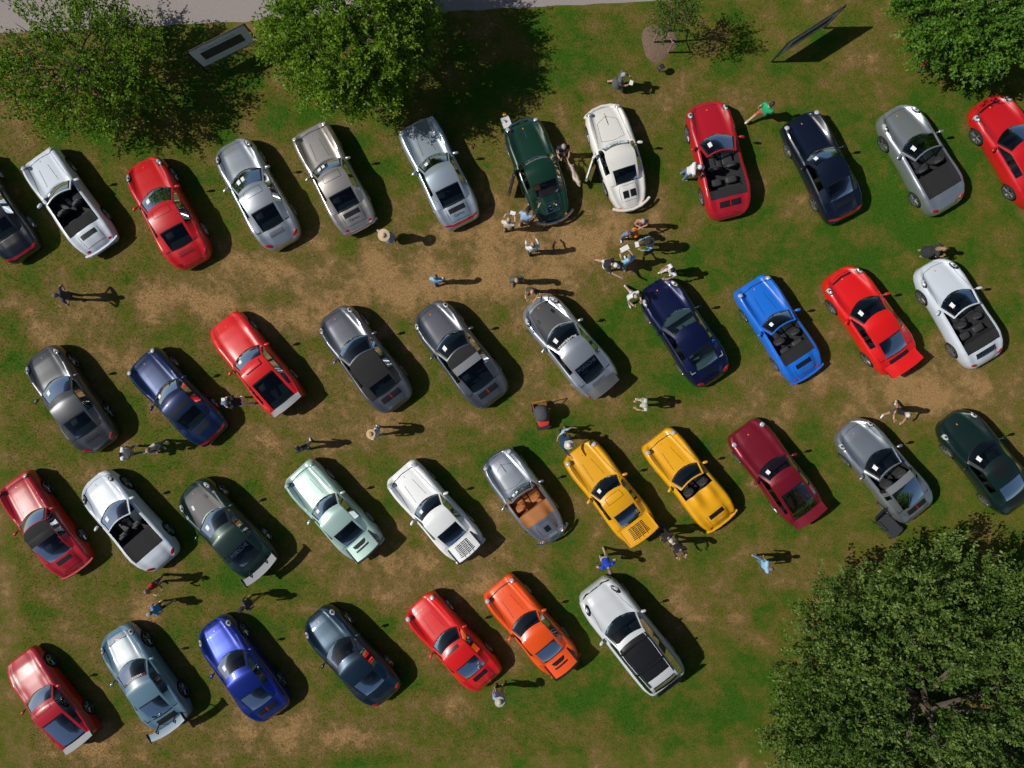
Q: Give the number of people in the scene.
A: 37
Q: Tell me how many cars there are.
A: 40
